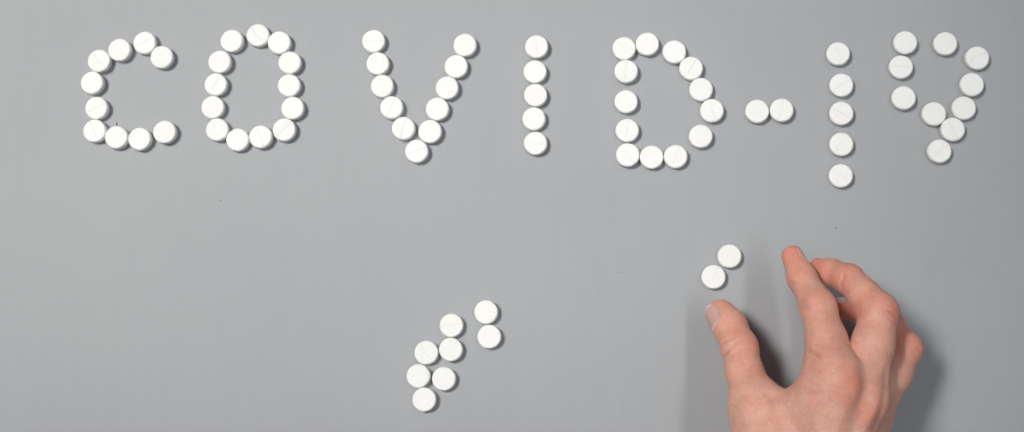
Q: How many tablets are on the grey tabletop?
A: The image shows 79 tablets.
